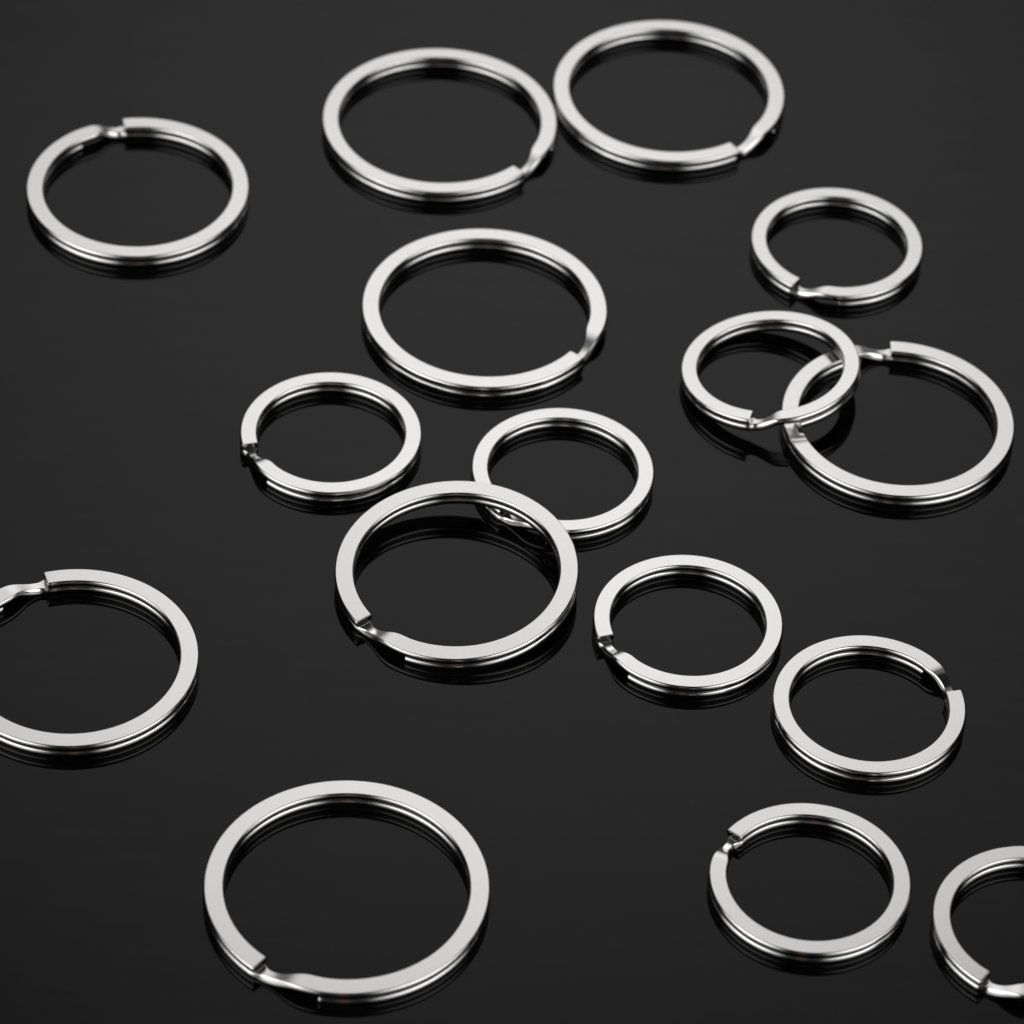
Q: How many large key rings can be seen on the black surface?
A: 8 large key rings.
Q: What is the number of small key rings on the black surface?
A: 8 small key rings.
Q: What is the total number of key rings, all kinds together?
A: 16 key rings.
